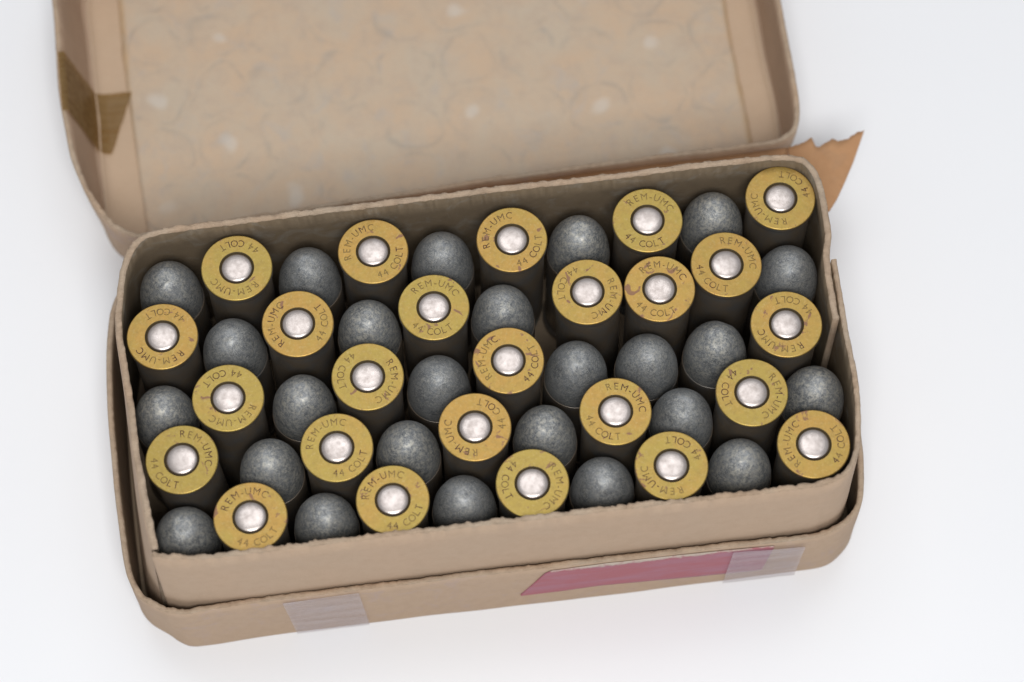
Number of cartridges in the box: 50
